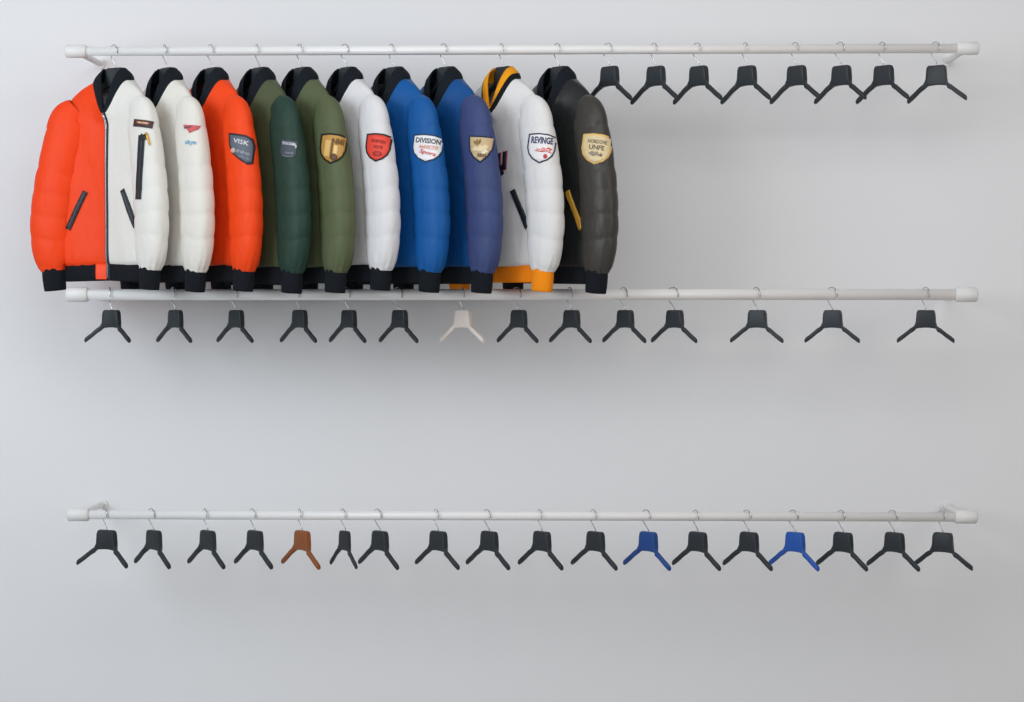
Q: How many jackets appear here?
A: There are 10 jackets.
